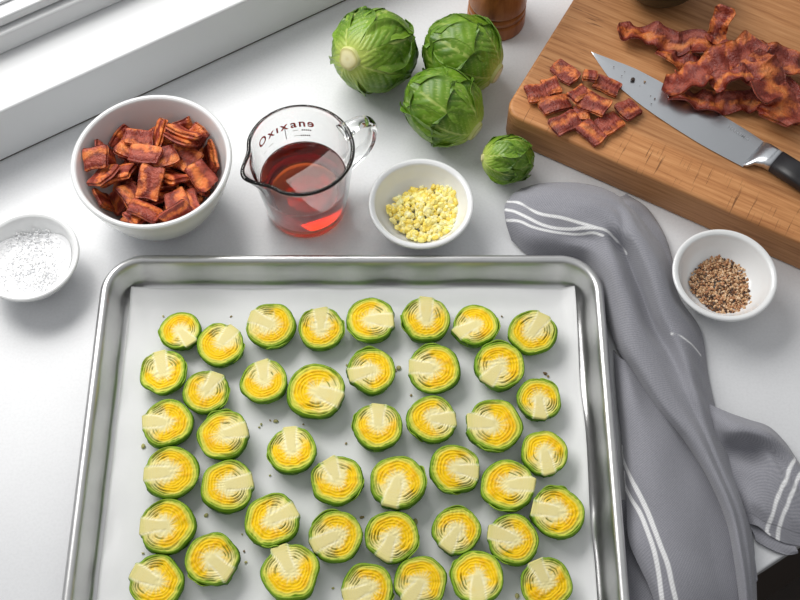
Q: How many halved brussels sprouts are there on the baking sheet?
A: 43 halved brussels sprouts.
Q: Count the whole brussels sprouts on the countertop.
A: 4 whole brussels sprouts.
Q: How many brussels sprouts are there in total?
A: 47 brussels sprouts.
